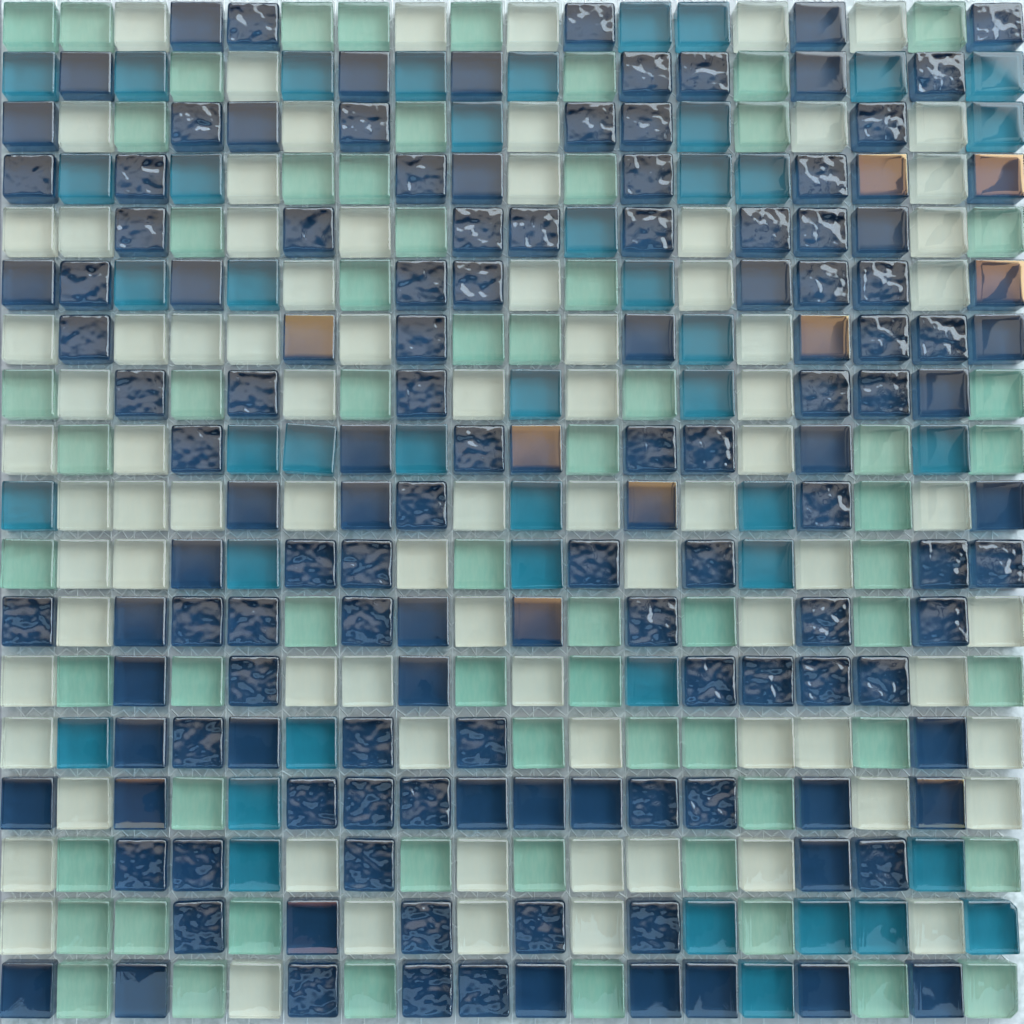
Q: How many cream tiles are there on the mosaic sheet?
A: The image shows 82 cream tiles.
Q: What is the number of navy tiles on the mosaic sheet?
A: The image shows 133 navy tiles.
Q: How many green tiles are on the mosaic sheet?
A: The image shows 65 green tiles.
